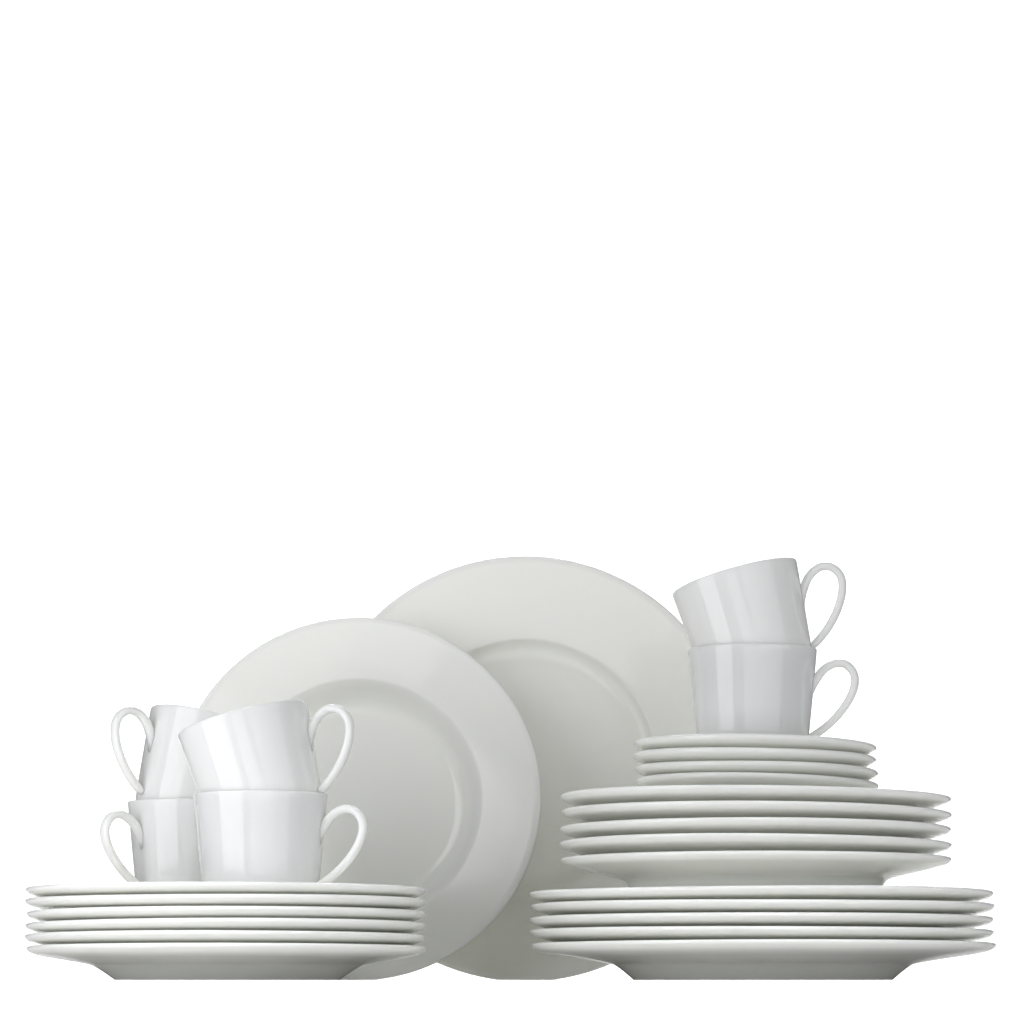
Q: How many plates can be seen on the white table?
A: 22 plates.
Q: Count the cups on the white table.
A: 6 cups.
